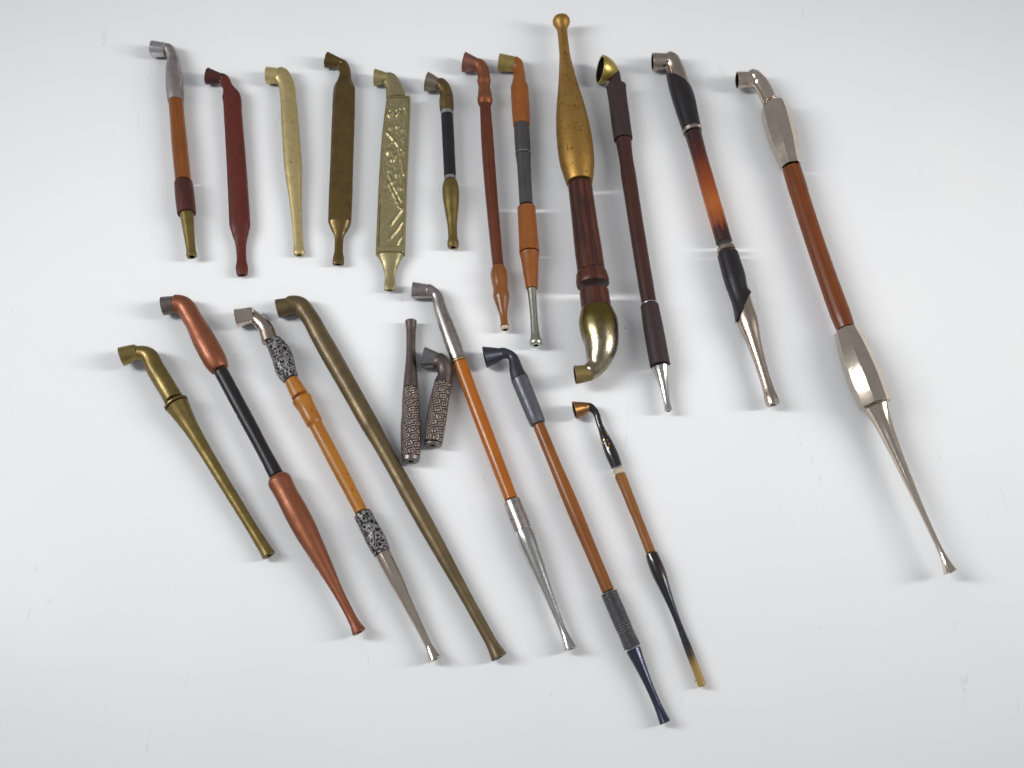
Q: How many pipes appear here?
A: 20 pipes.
